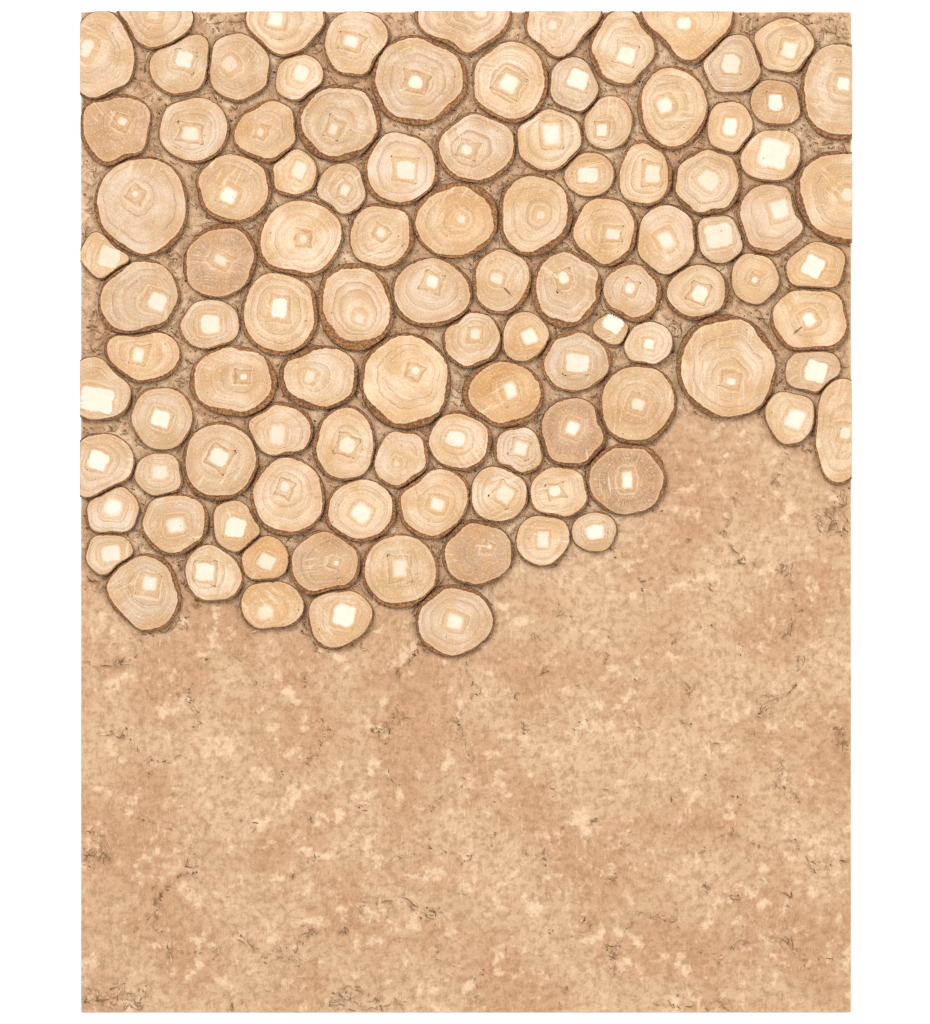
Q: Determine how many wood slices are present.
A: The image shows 106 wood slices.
